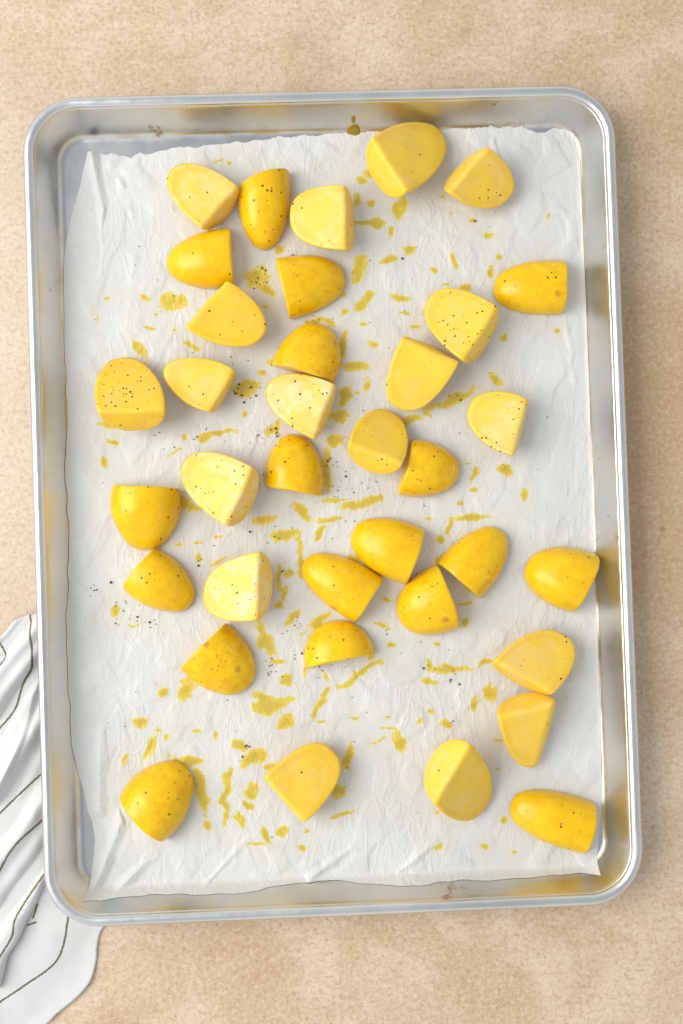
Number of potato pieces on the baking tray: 36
